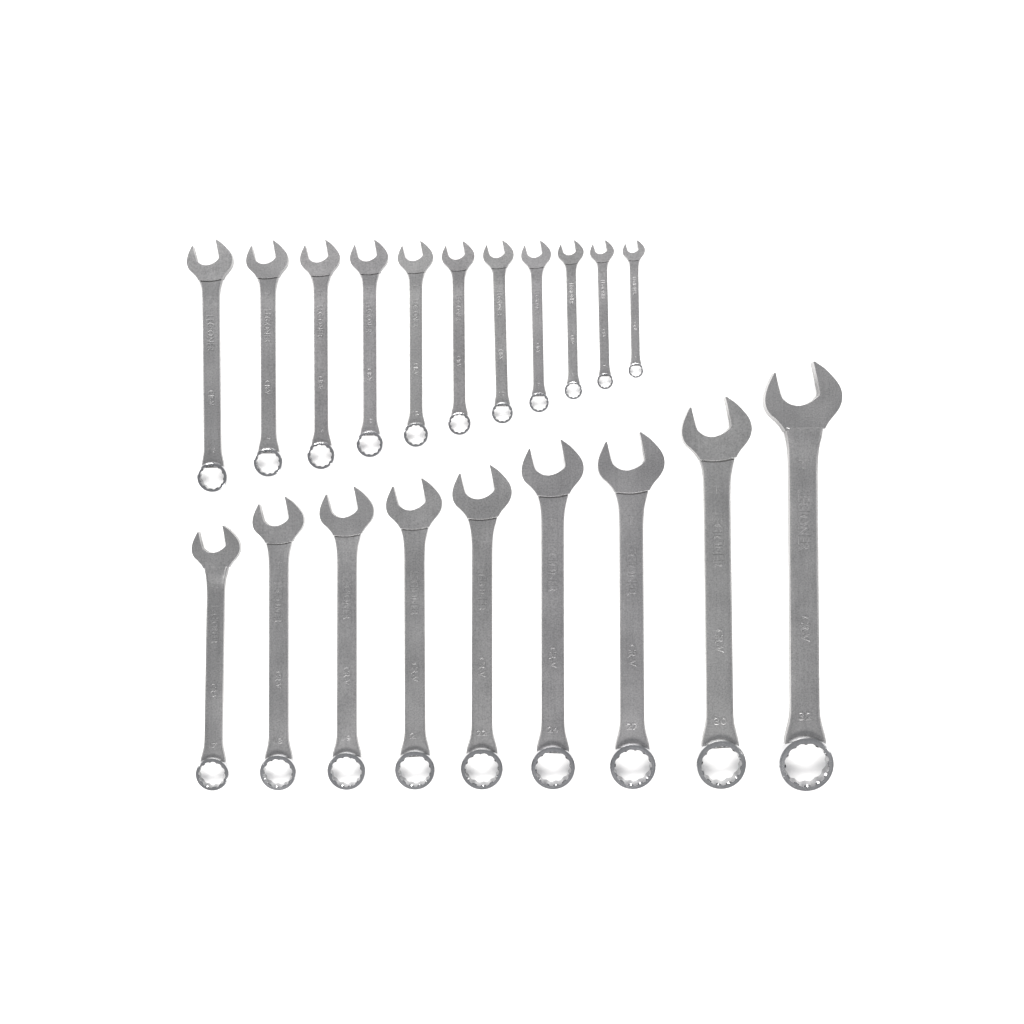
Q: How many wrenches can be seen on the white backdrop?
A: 20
